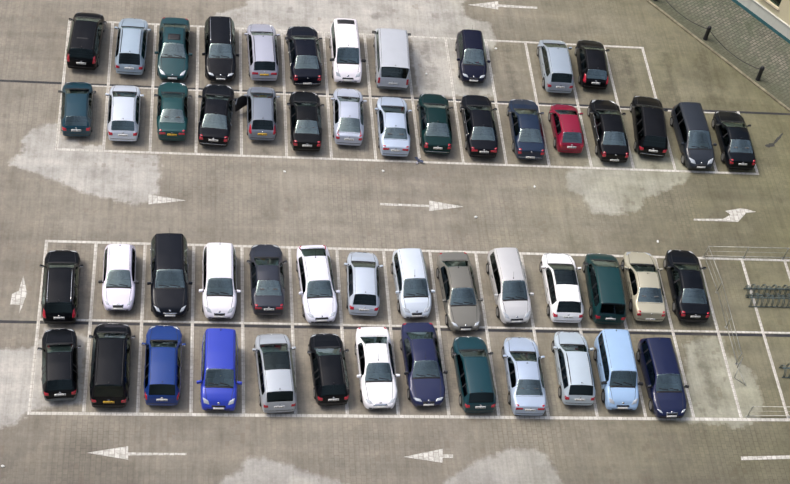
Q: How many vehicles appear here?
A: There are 54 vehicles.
